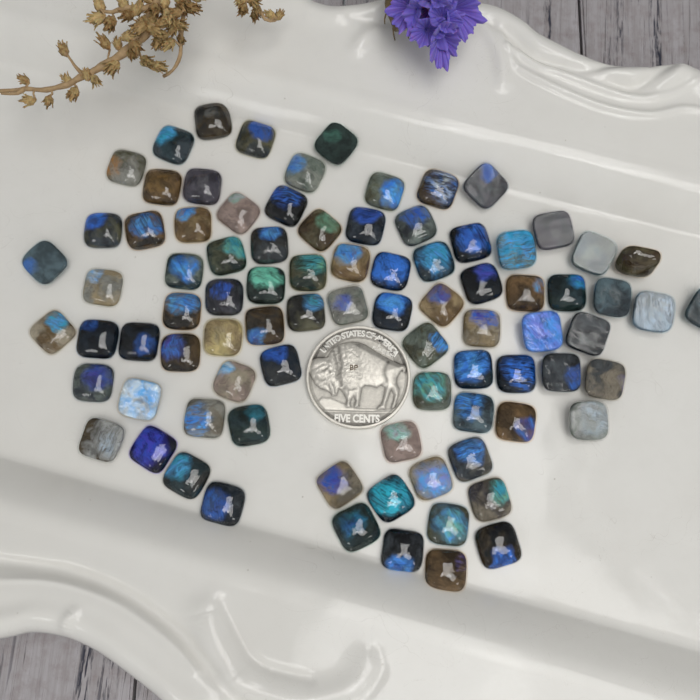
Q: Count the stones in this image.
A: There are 85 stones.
